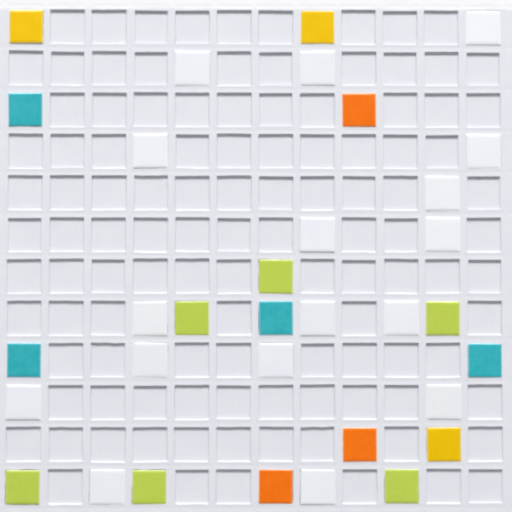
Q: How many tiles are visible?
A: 33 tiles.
